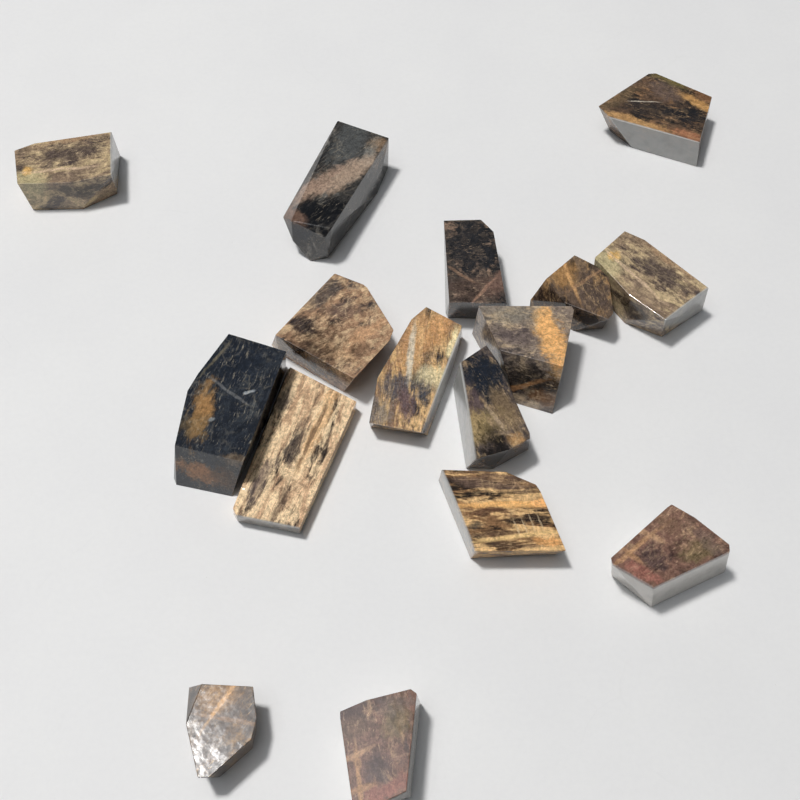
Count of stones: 16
